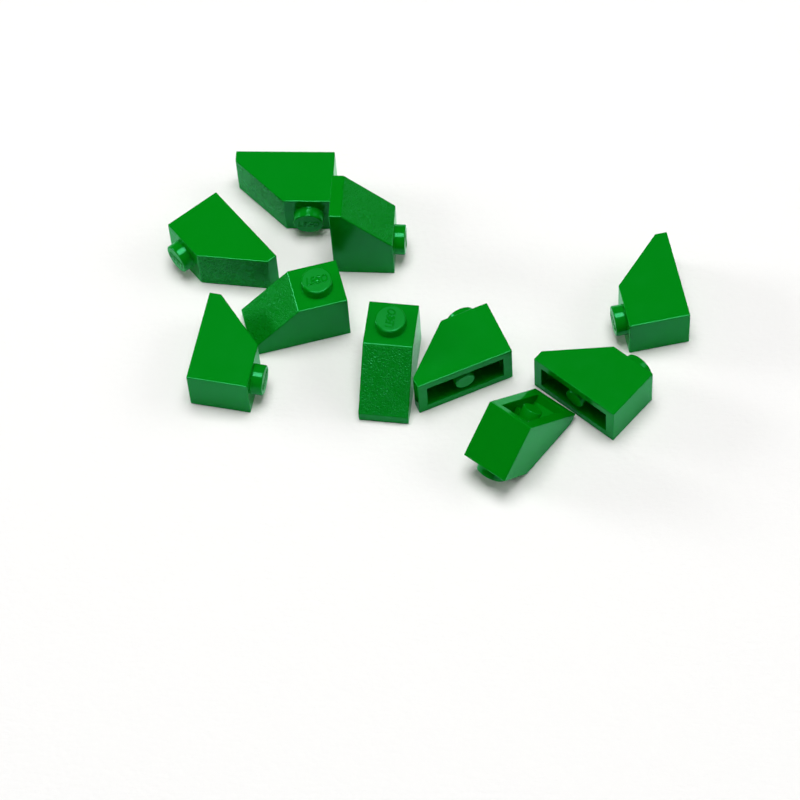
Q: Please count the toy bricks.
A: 10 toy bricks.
